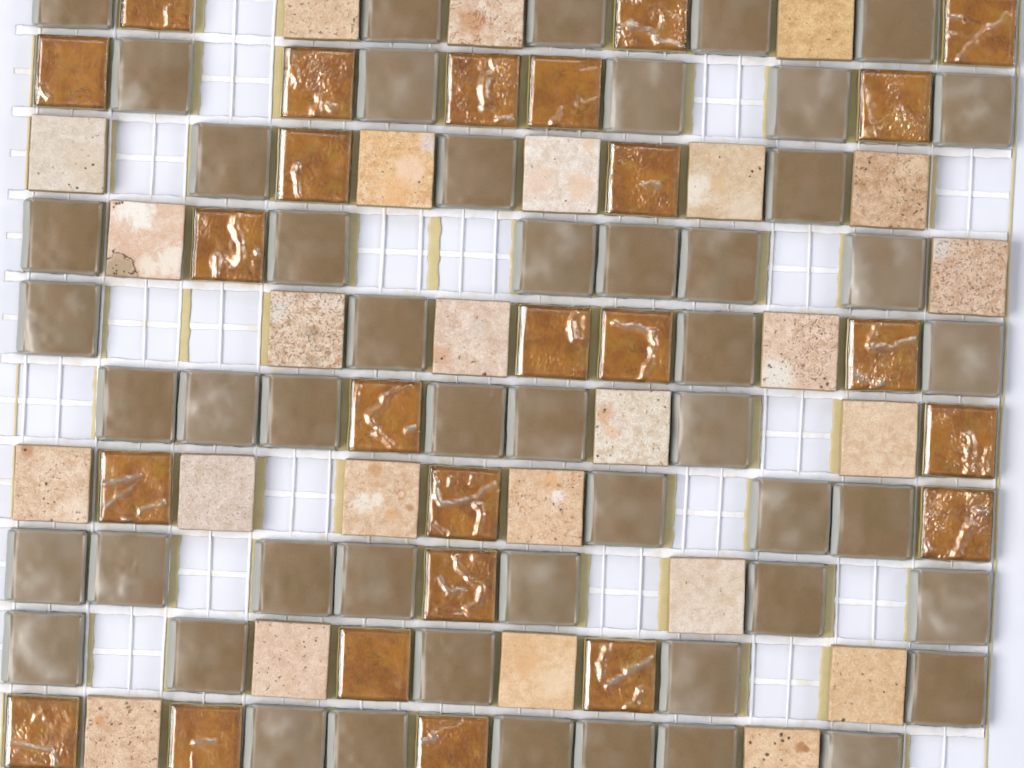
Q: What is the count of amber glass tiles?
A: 25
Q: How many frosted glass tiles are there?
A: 50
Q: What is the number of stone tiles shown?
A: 25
